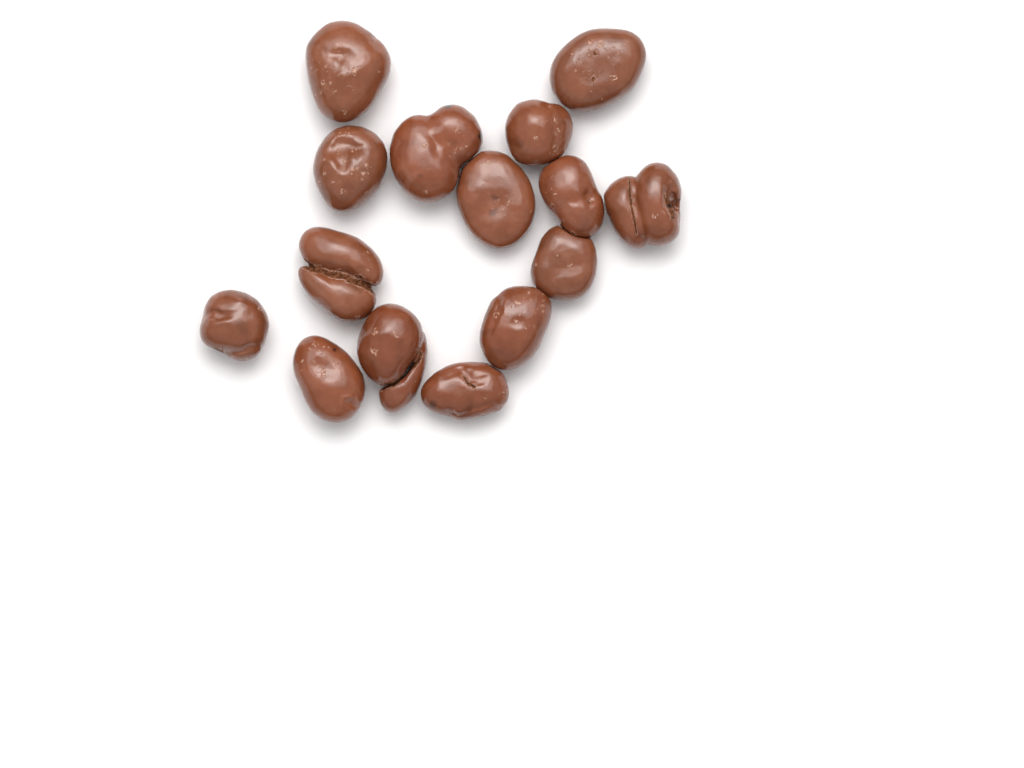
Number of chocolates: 15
